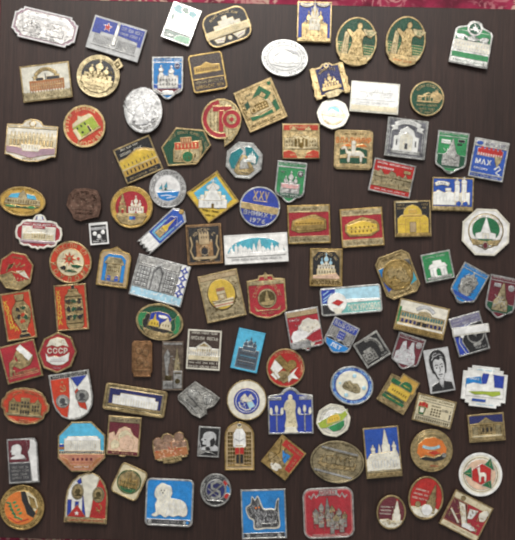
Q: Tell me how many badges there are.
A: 110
